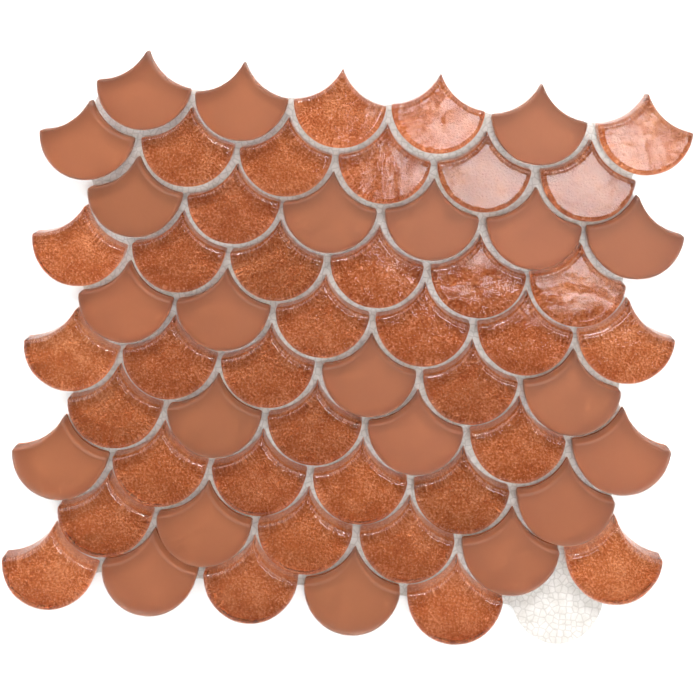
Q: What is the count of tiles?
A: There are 59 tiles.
